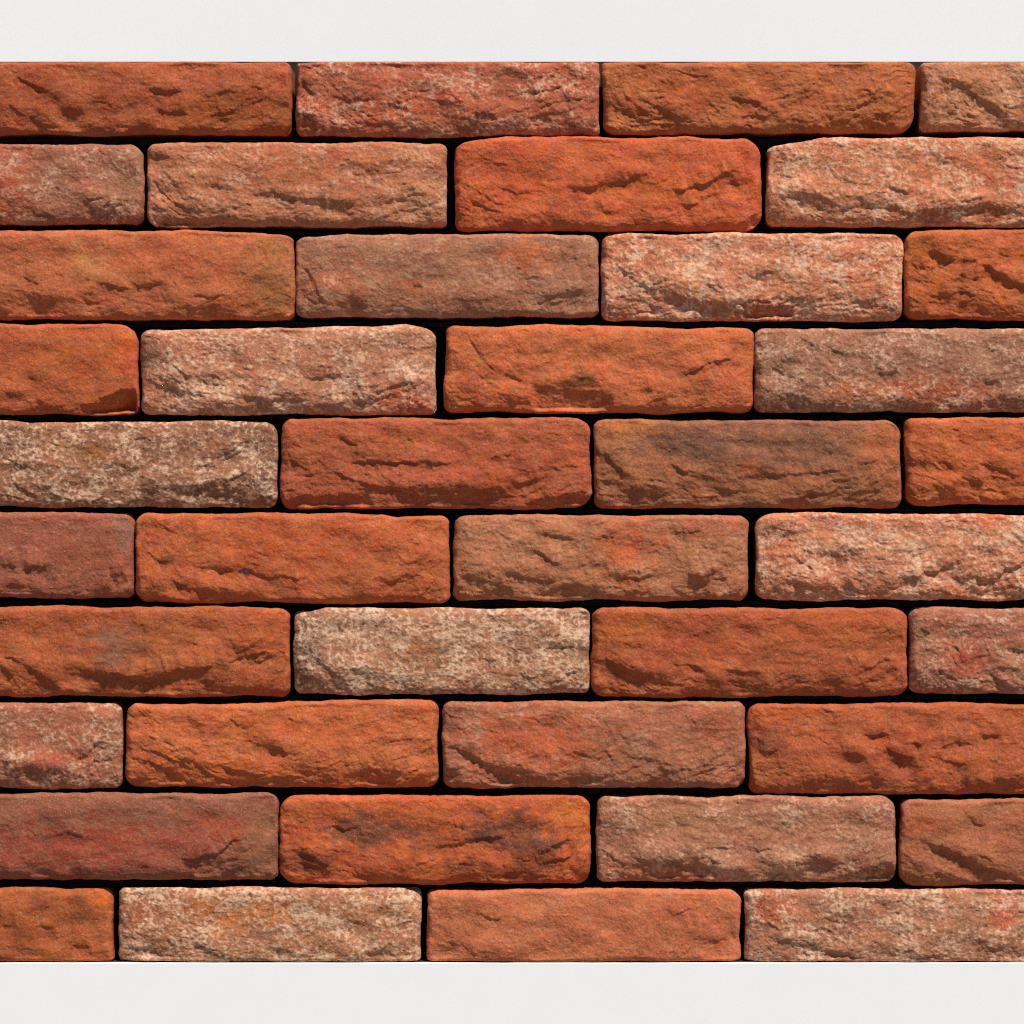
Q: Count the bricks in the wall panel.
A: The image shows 40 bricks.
